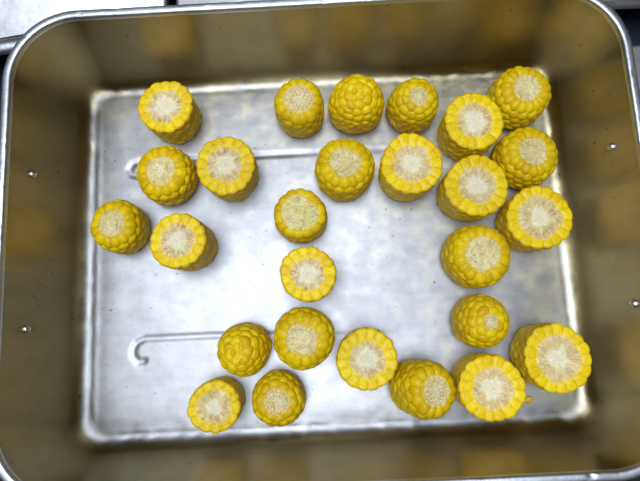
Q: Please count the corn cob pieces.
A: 27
